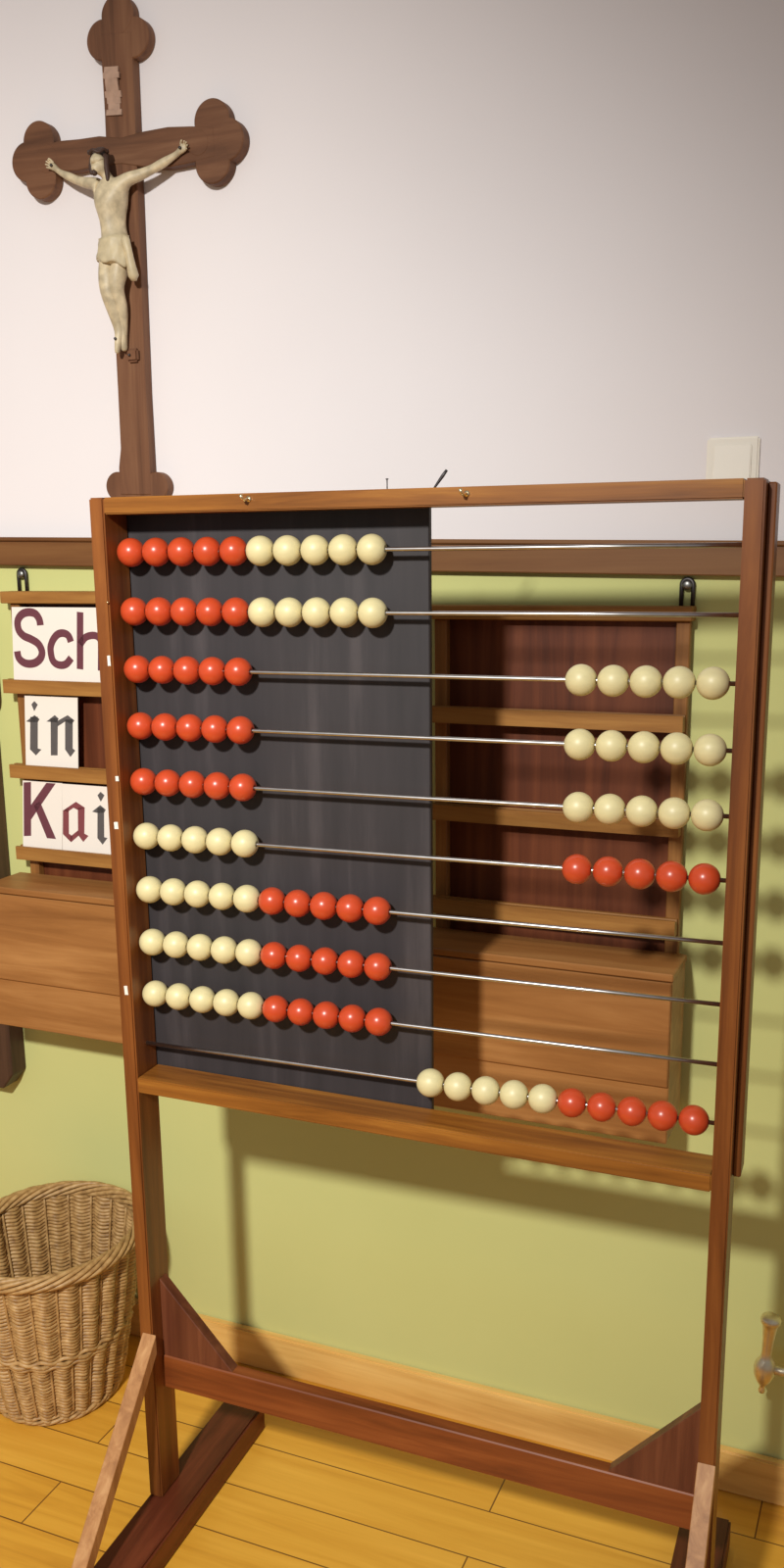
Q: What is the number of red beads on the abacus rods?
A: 50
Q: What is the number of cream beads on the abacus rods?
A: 50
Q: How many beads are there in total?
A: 100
